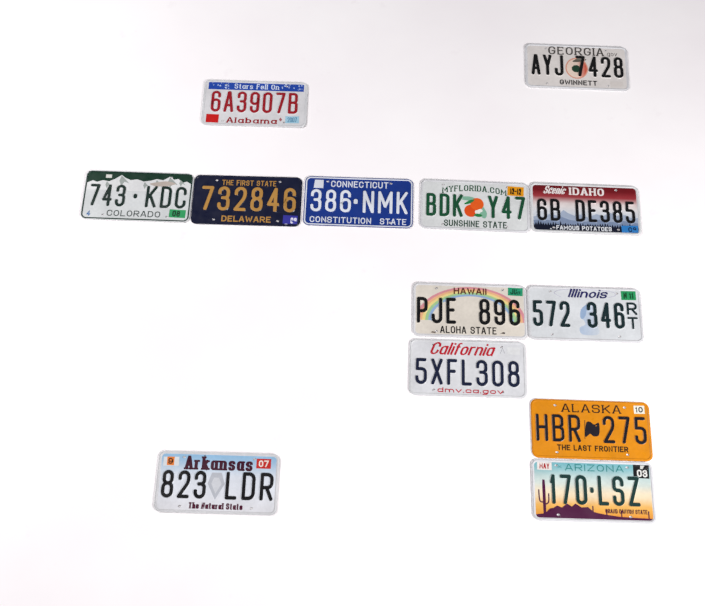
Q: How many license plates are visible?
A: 13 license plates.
